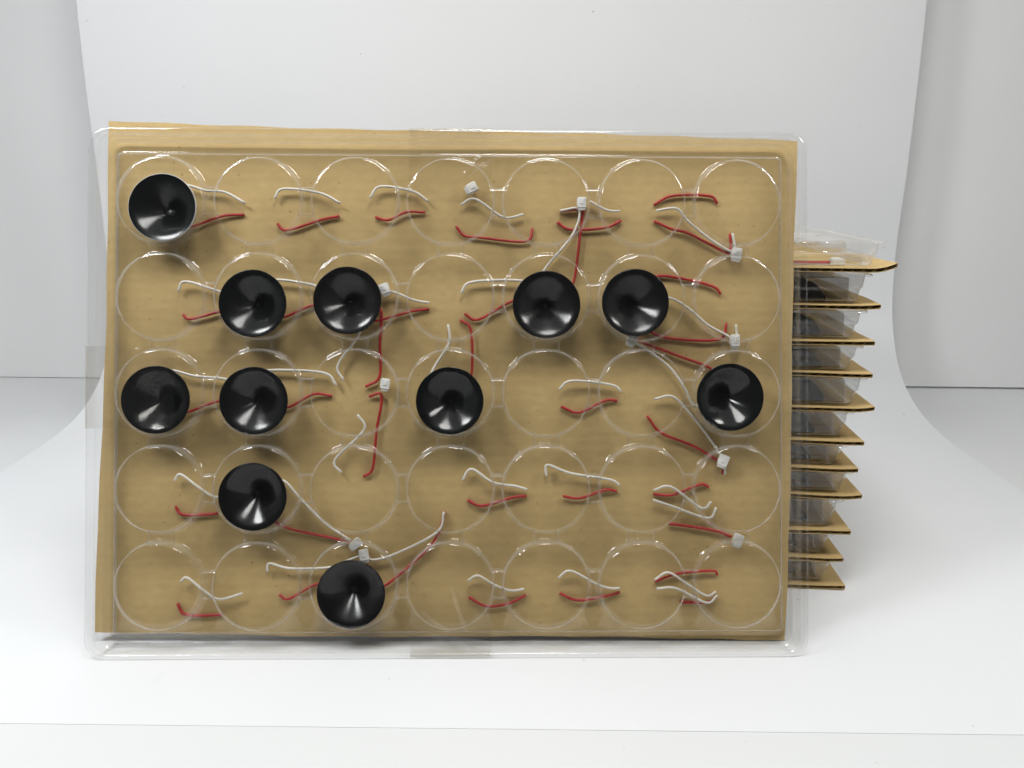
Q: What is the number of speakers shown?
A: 11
